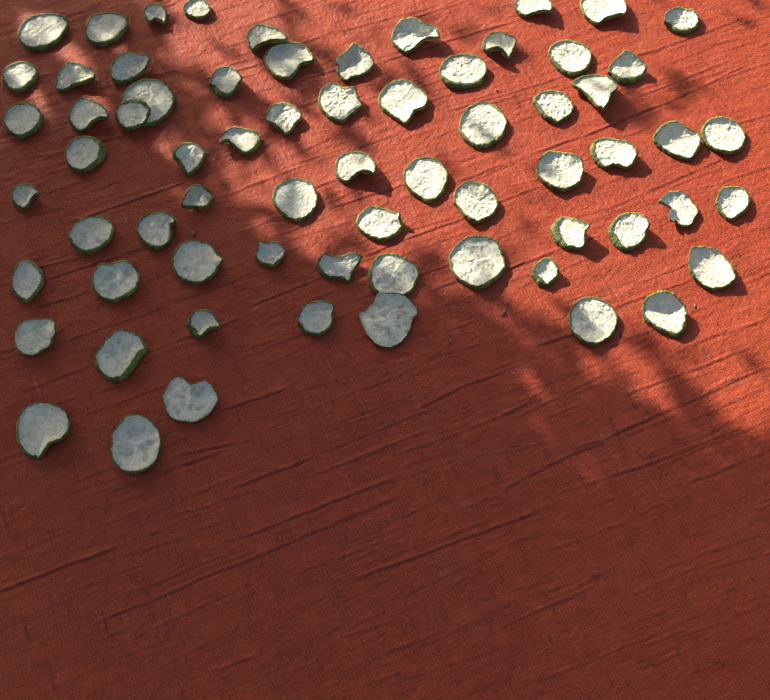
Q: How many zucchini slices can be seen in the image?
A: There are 68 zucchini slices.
